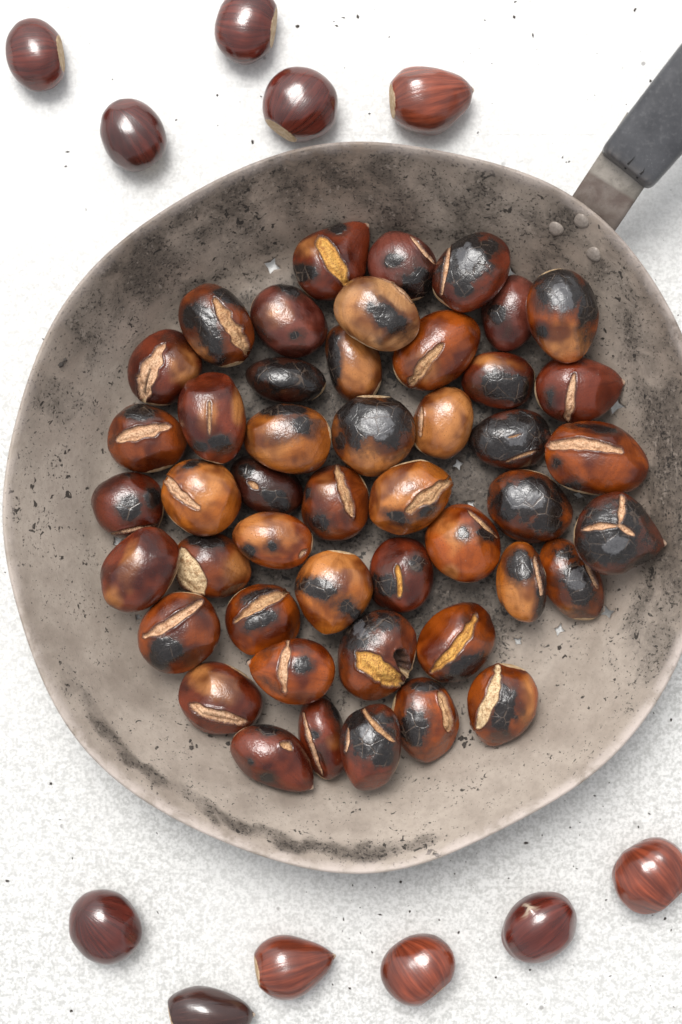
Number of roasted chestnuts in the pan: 47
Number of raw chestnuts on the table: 11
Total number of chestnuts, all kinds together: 58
